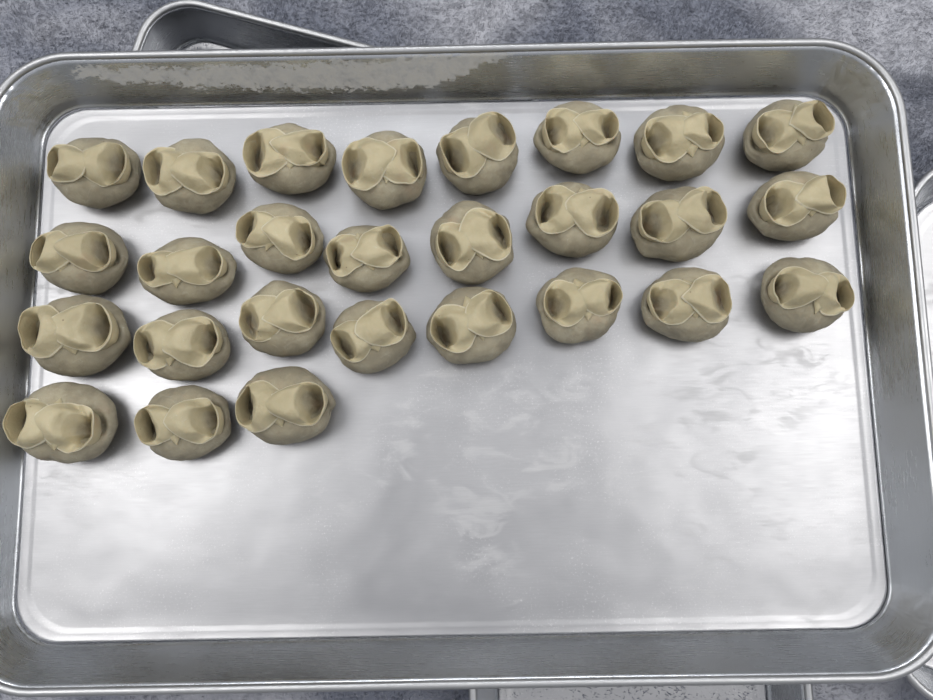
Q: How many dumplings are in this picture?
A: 27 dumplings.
